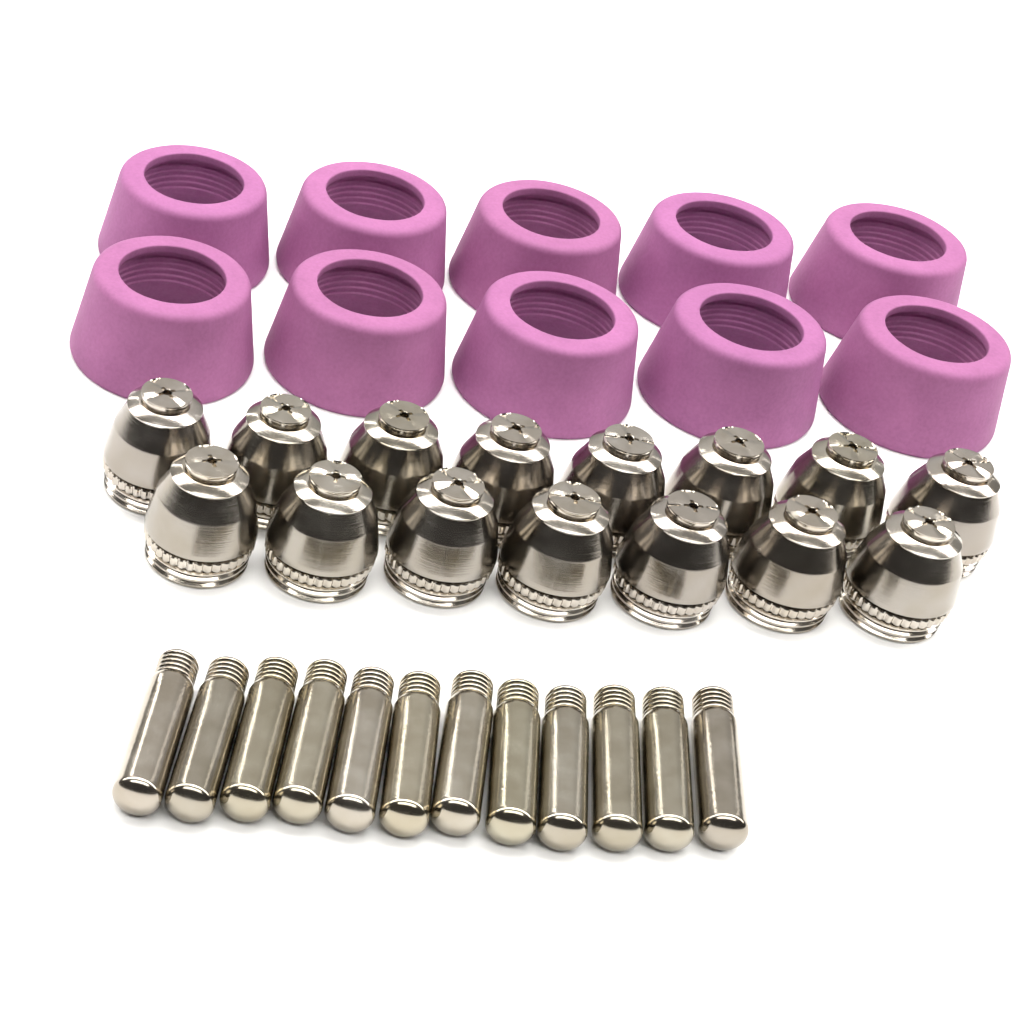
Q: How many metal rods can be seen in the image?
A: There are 12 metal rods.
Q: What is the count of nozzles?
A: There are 15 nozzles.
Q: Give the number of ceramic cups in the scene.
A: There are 10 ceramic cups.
